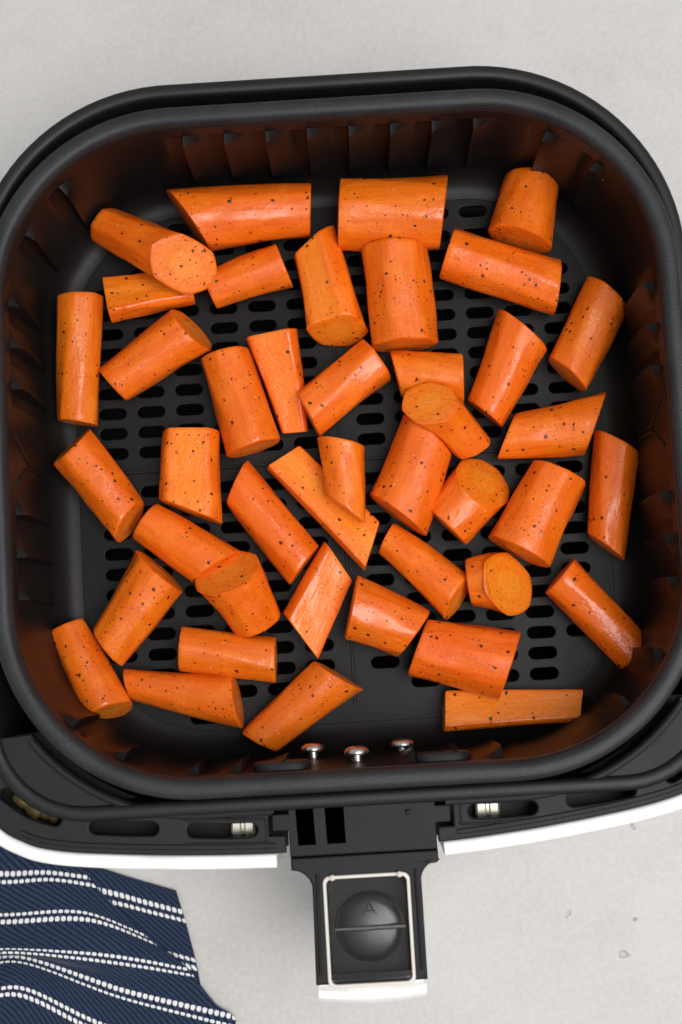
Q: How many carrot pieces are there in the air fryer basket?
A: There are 42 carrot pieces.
